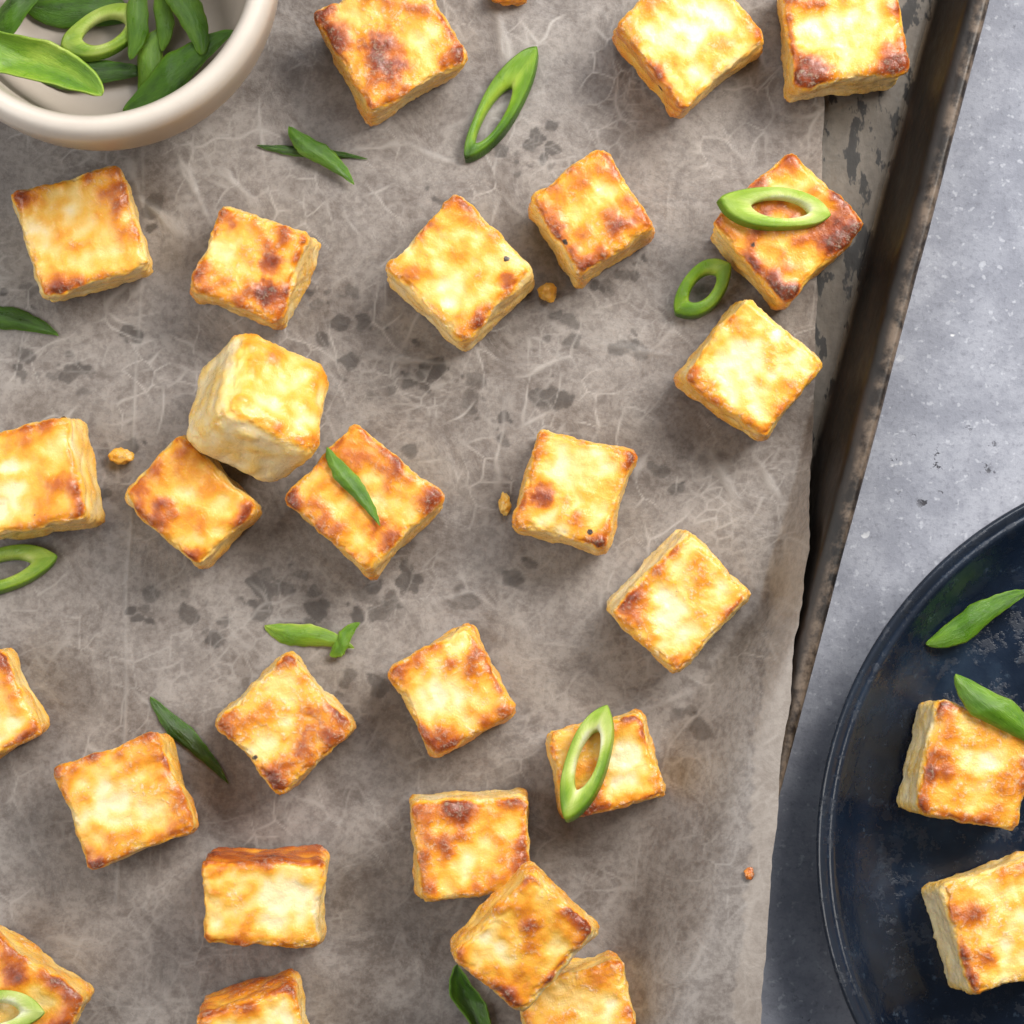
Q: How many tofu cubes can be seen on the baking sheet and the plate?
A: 28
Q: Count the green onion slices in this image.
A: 24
